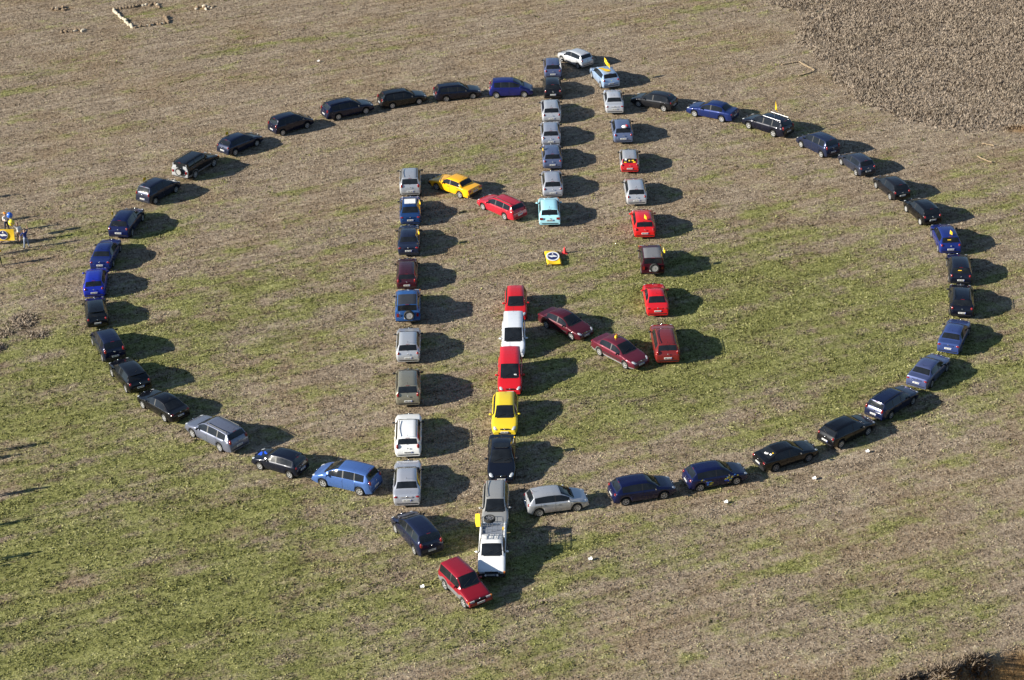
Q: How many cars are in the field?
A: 75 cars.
